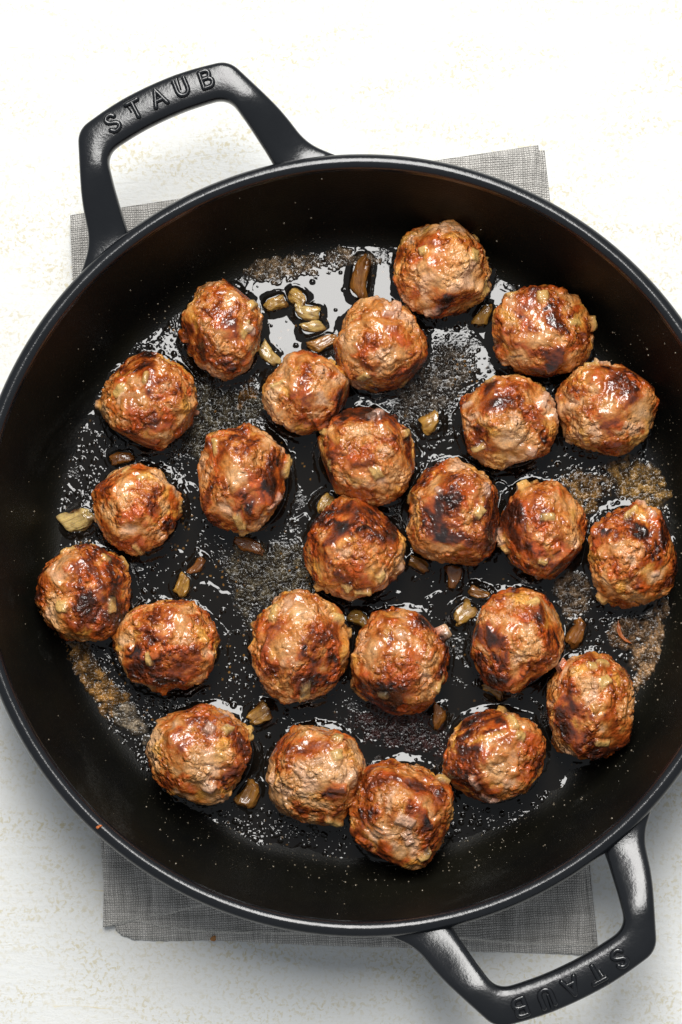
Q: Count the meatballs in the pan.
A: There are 25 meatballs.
